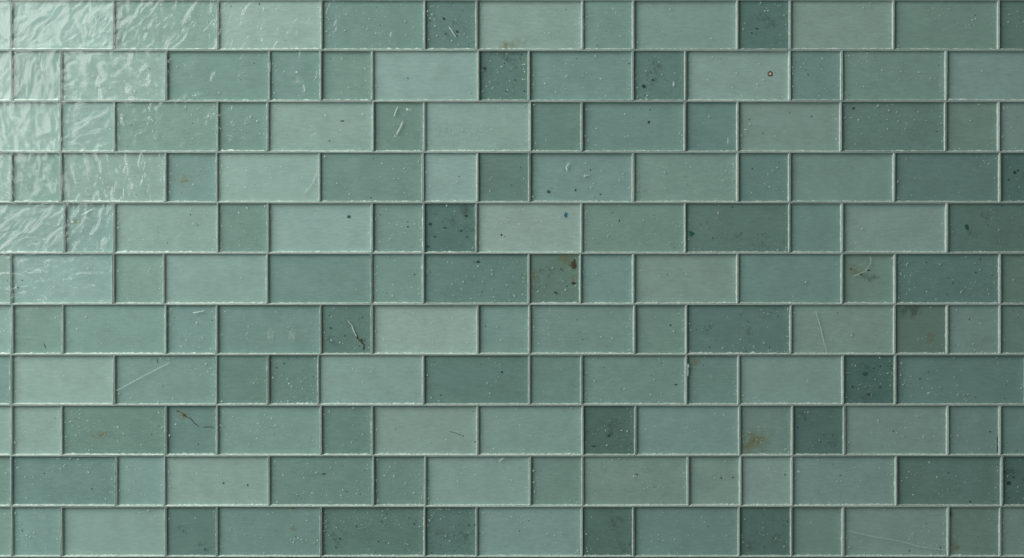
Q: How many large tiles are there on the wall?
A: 76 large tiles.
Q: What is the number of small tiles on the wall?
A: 78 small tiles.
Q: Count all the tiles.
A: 154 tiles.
